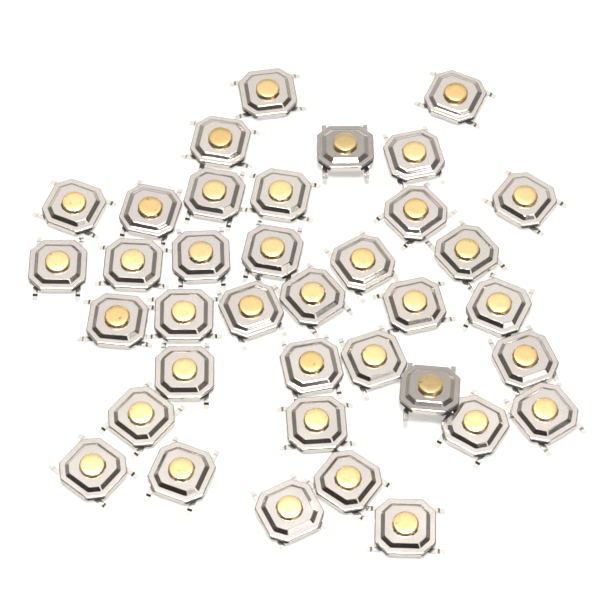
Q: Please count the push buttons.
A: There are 37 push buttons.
